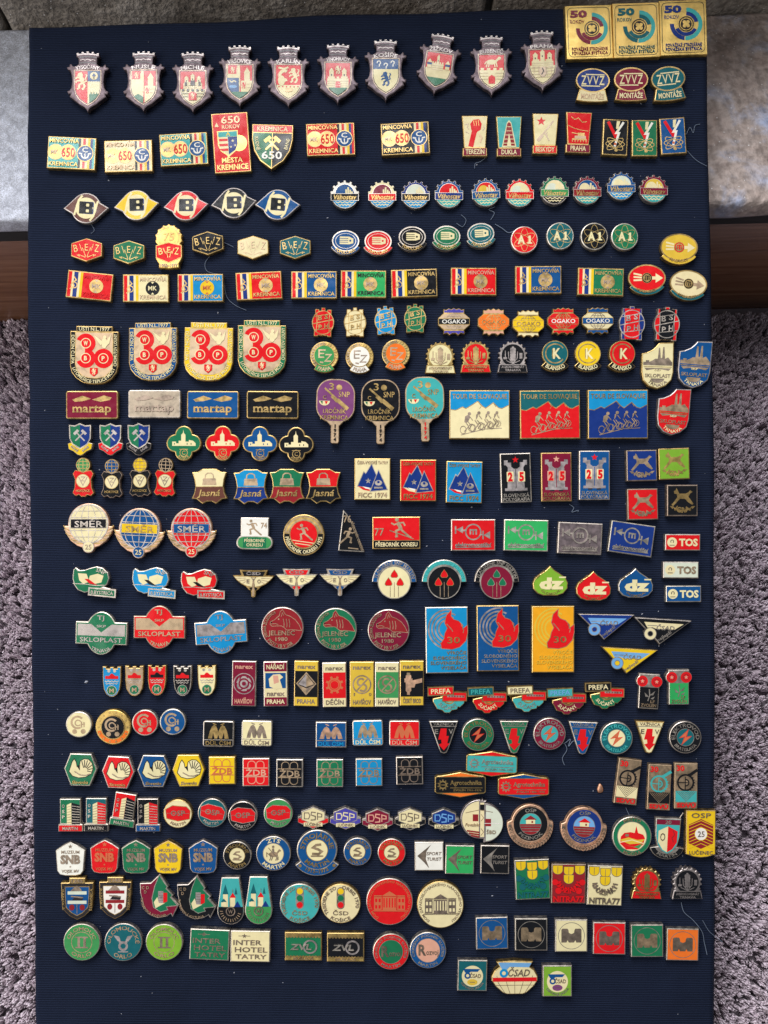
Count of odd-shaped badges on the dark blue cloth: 167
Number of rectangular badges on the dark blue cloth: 89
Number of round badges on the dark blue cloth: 34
